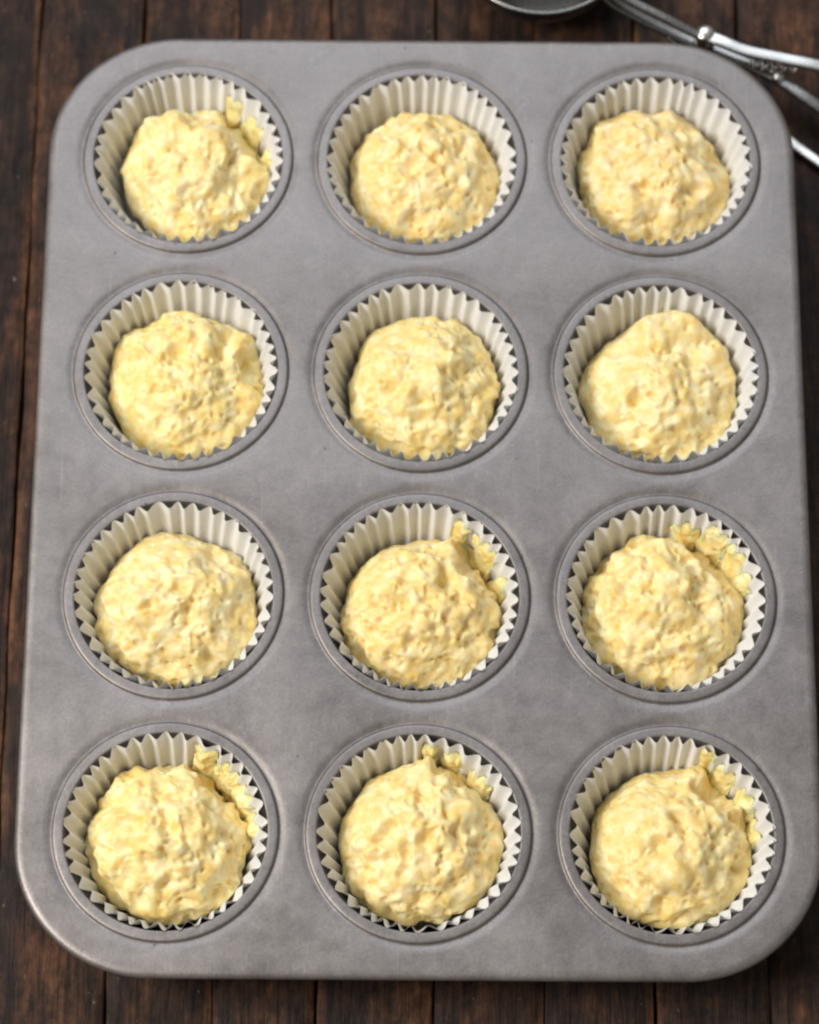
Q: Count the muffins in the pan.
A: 12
